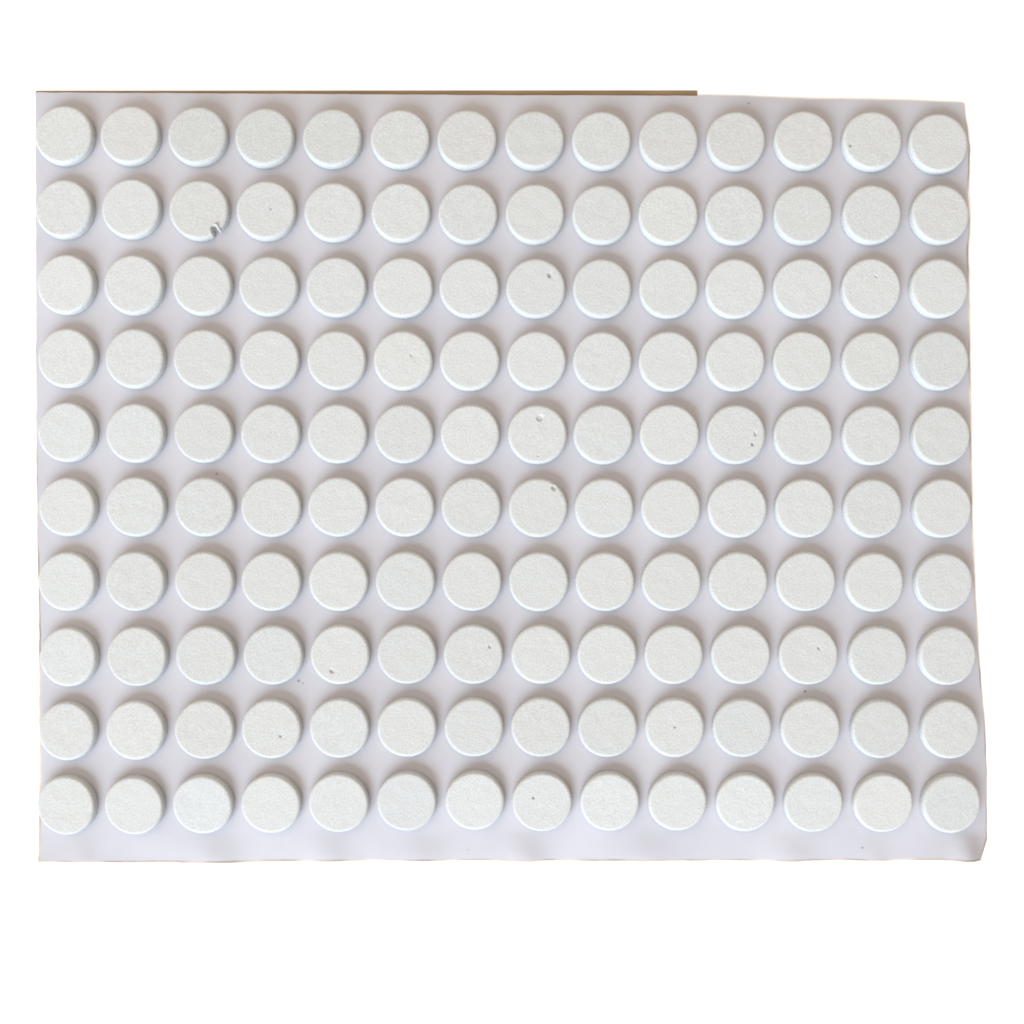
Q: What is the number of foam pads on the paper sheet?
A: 140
